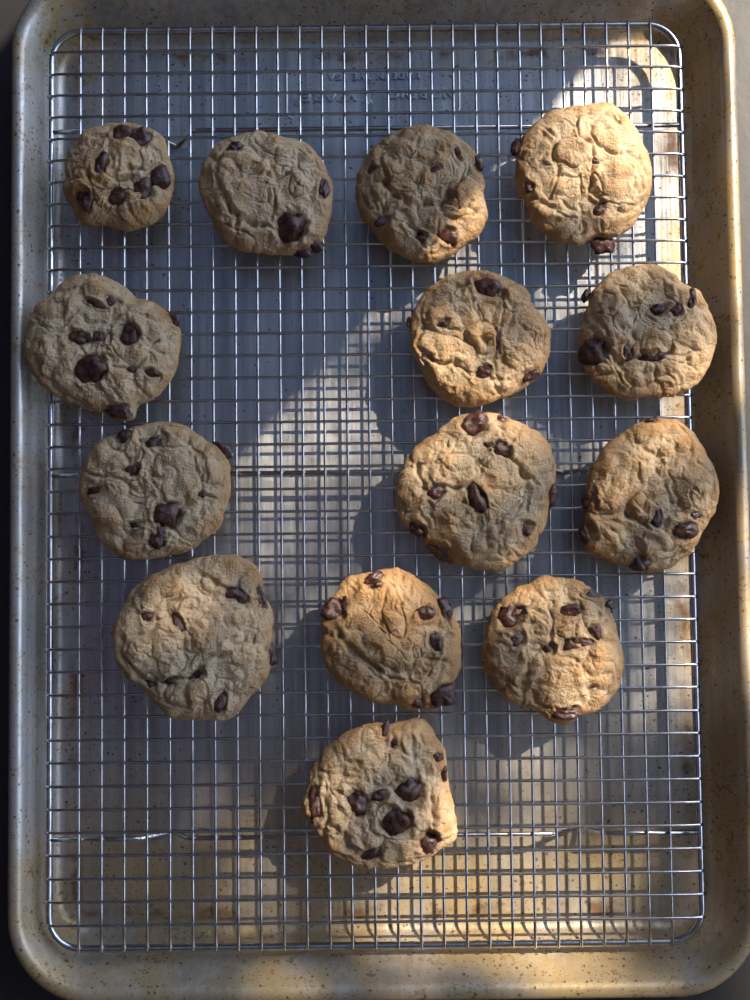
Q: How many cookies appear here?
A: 14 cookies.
